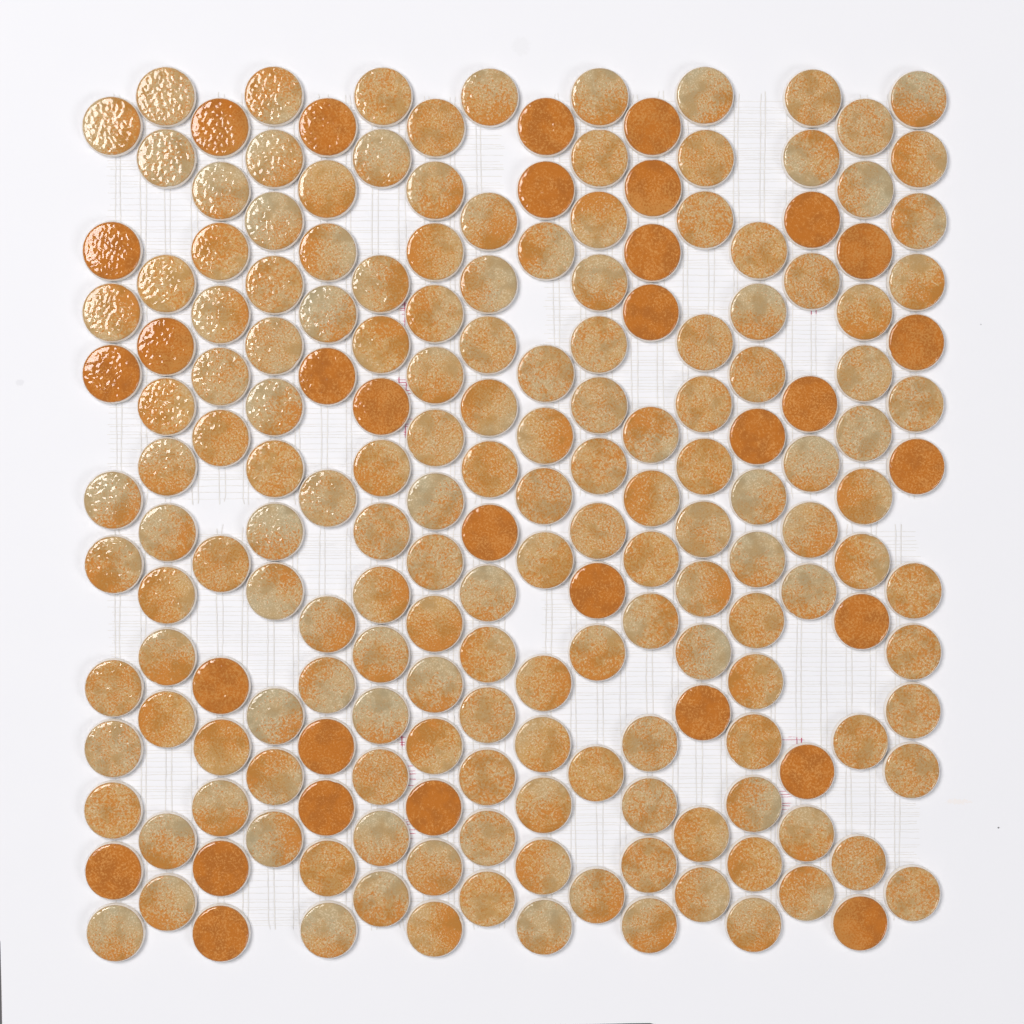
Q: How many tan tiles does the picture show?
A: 162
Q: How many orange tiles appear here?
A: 32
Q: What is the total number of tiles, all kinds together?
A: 194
